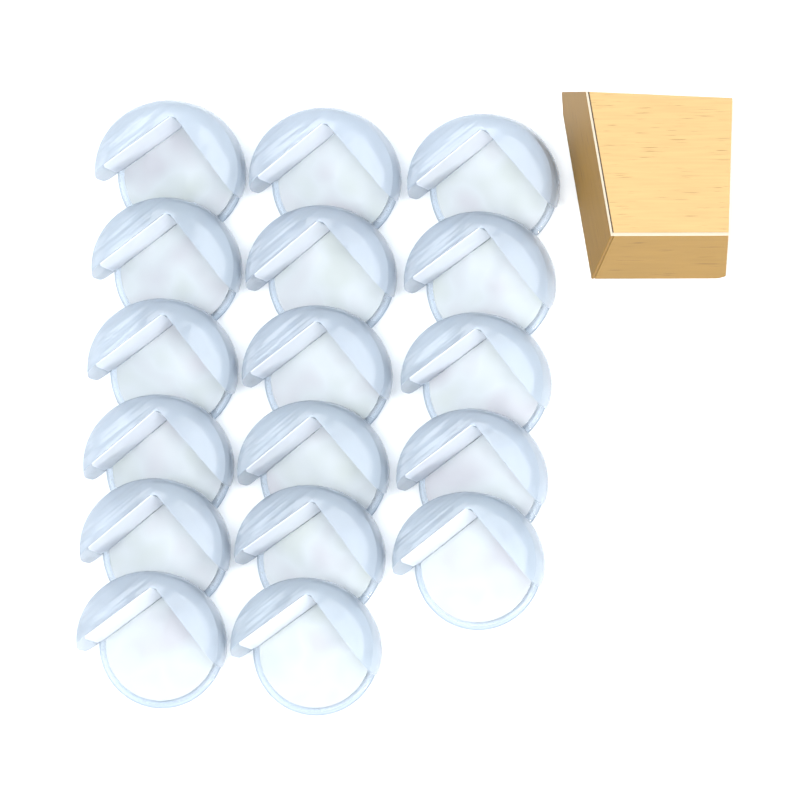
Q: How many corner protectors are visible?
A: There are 17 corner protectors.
